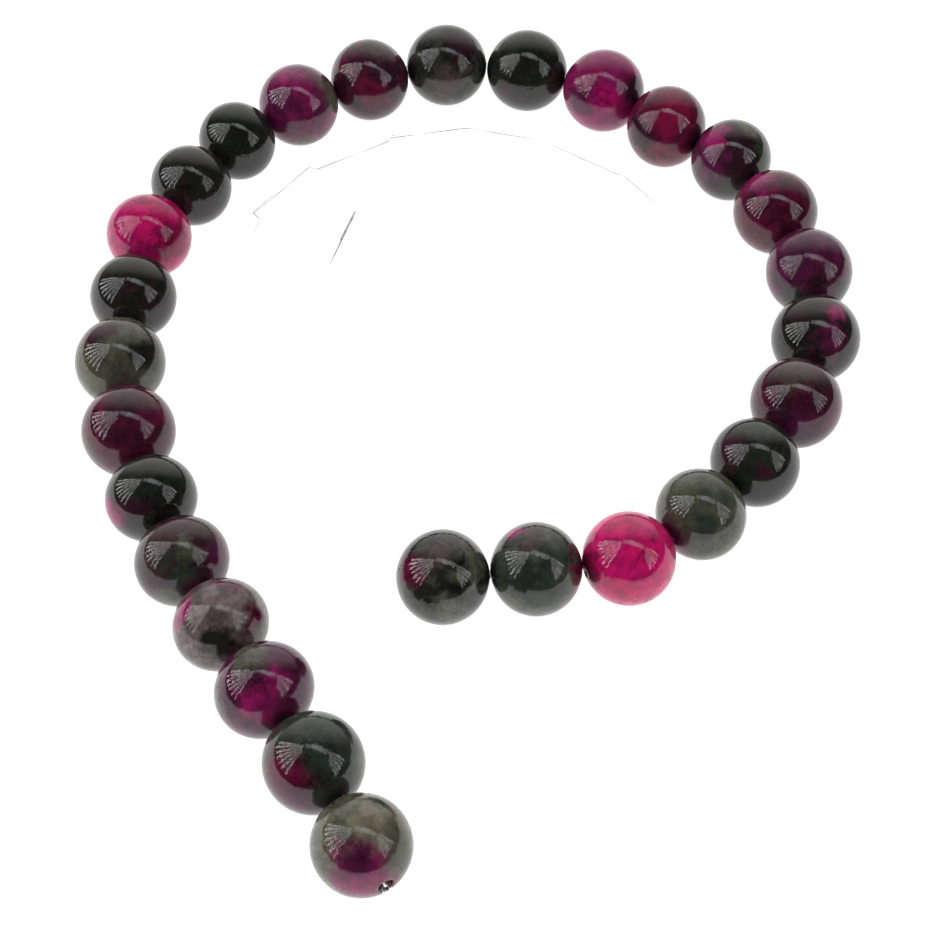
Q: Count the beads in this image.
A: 28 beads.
